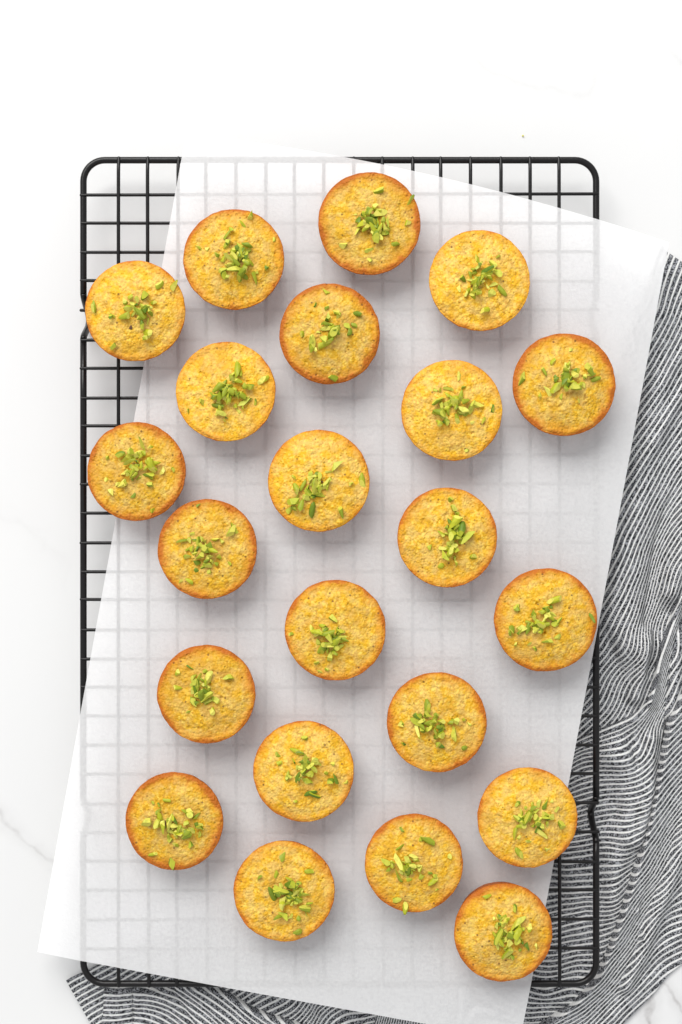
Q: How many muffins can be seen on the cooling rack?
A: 22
